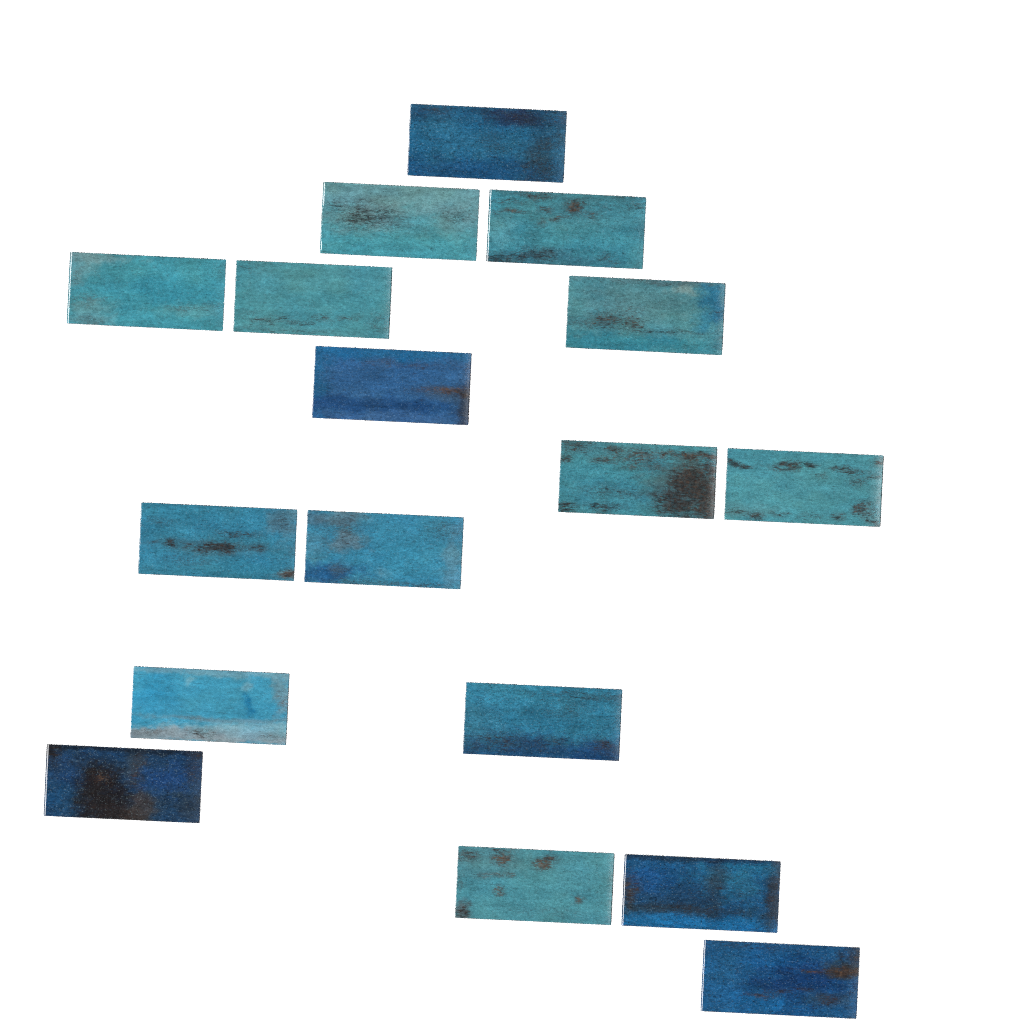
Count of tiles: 17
